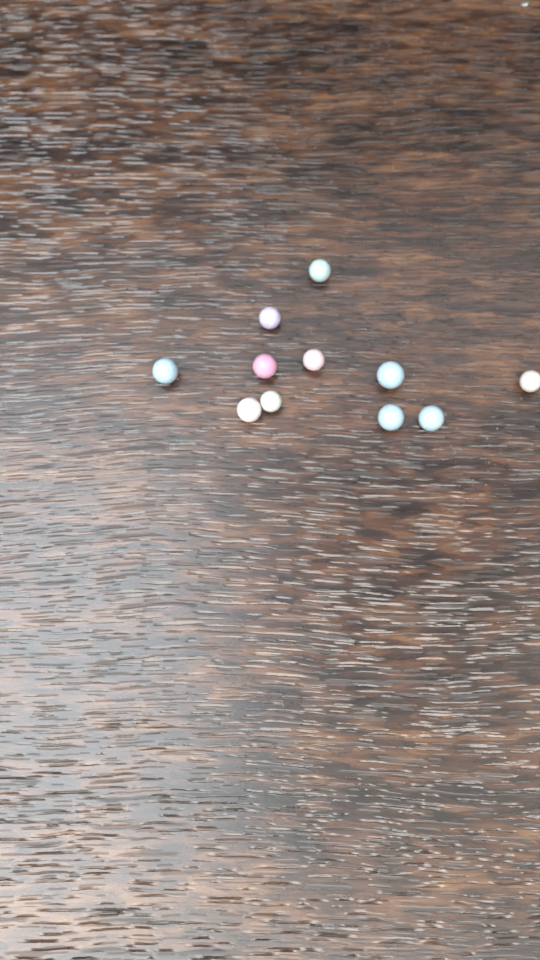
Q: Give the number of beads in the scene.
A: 11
